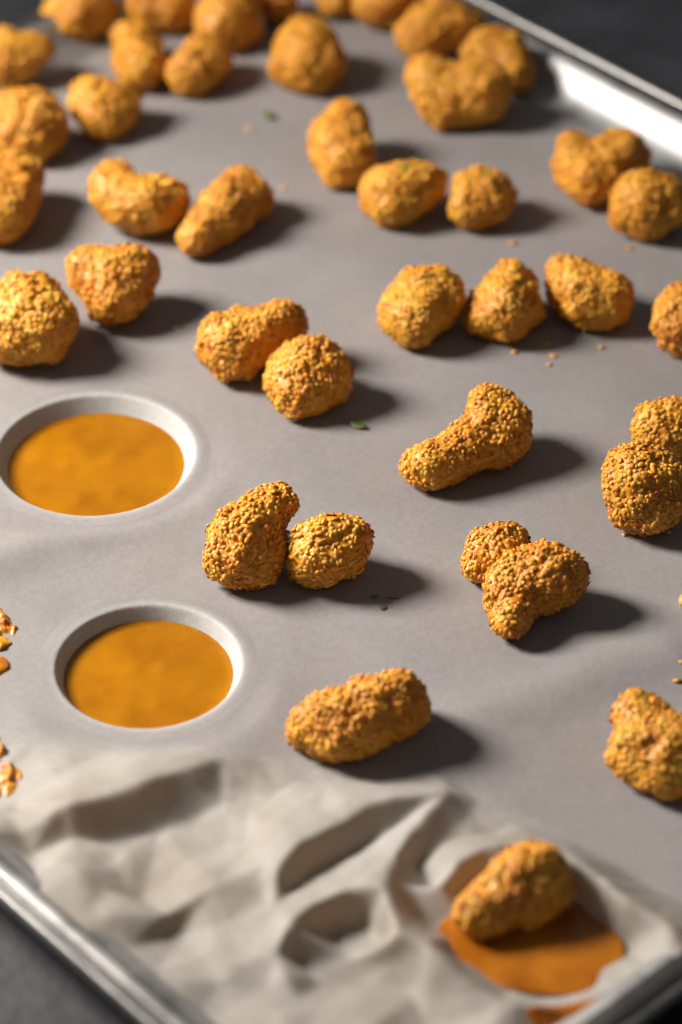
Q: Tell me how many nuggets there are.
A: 41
